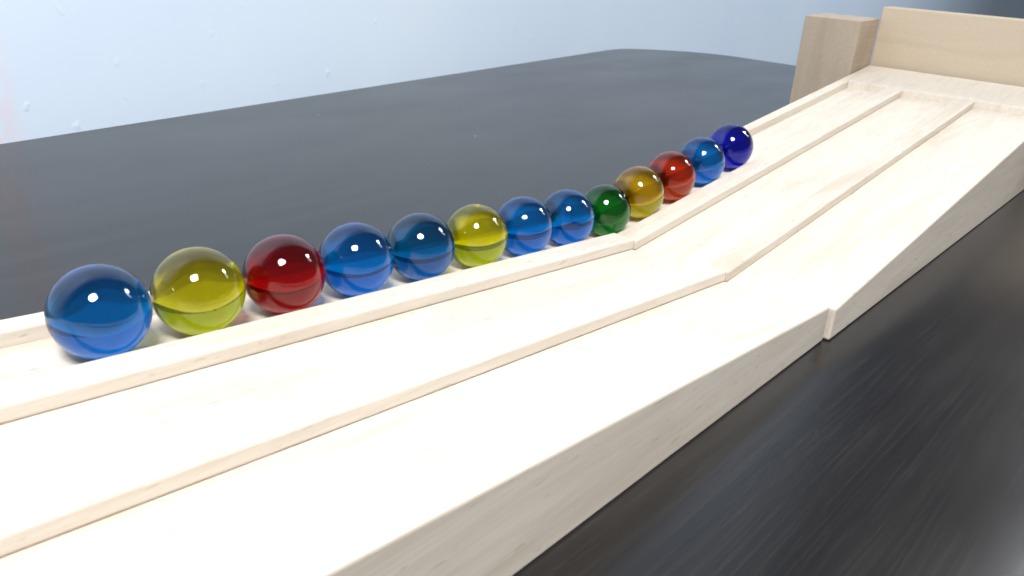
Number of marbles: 13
